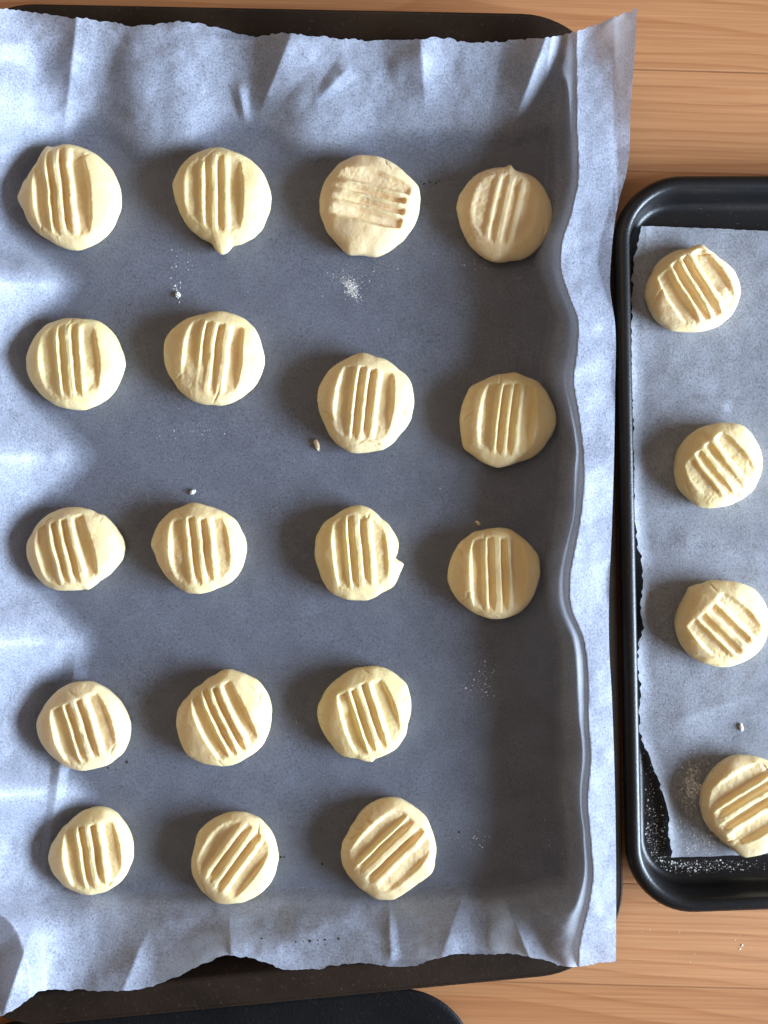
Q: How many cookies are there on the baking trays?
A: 22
